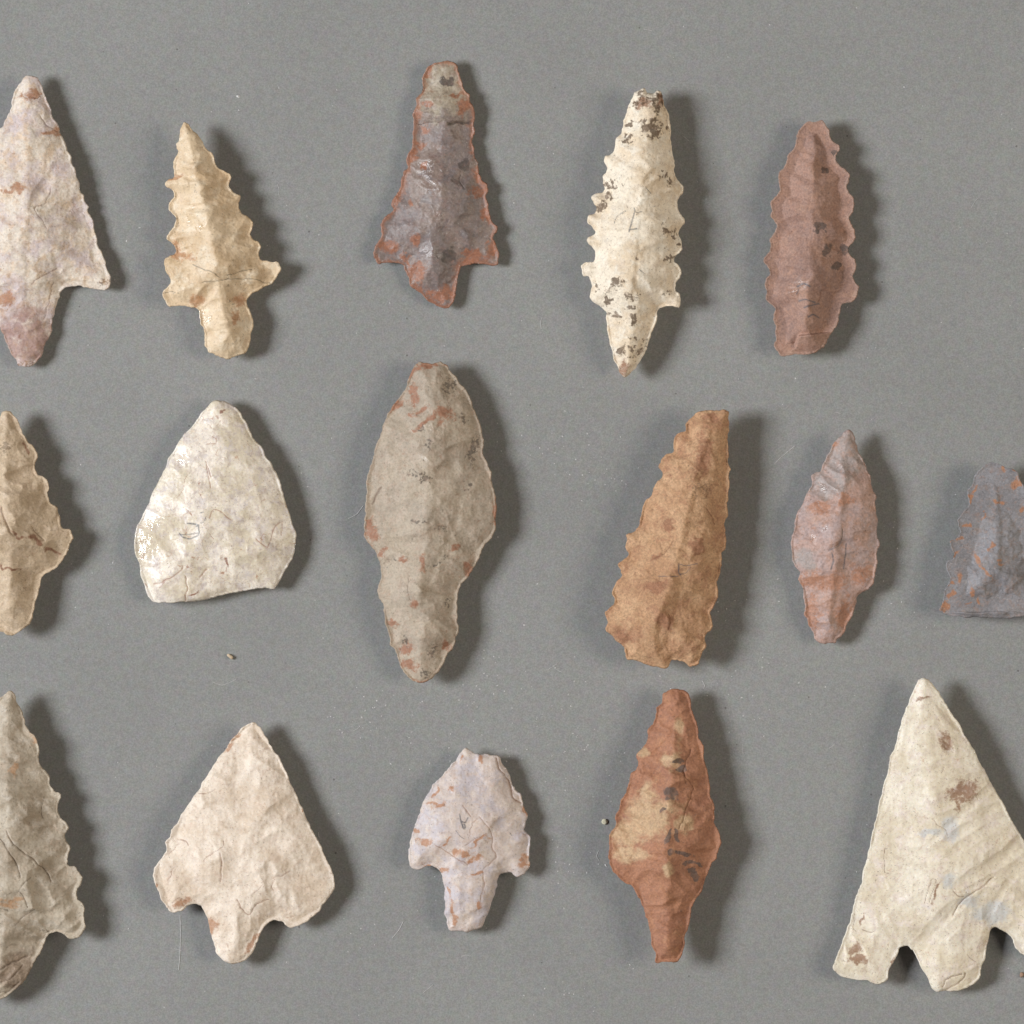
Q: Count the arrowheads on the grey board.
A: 16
